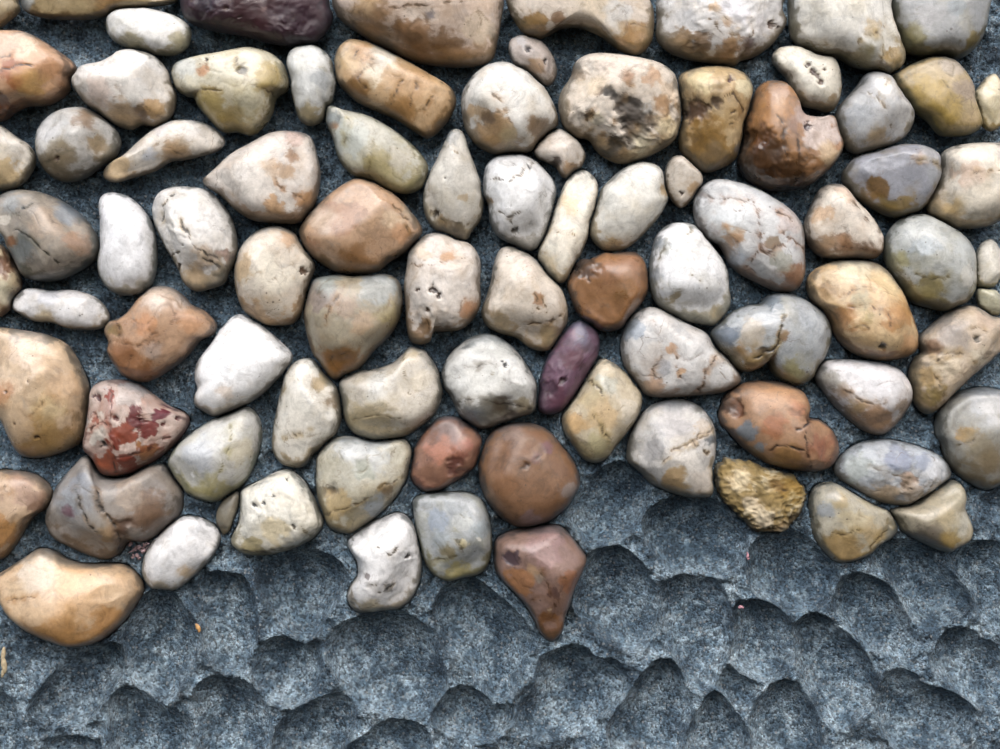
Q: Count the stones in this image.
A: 87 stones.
